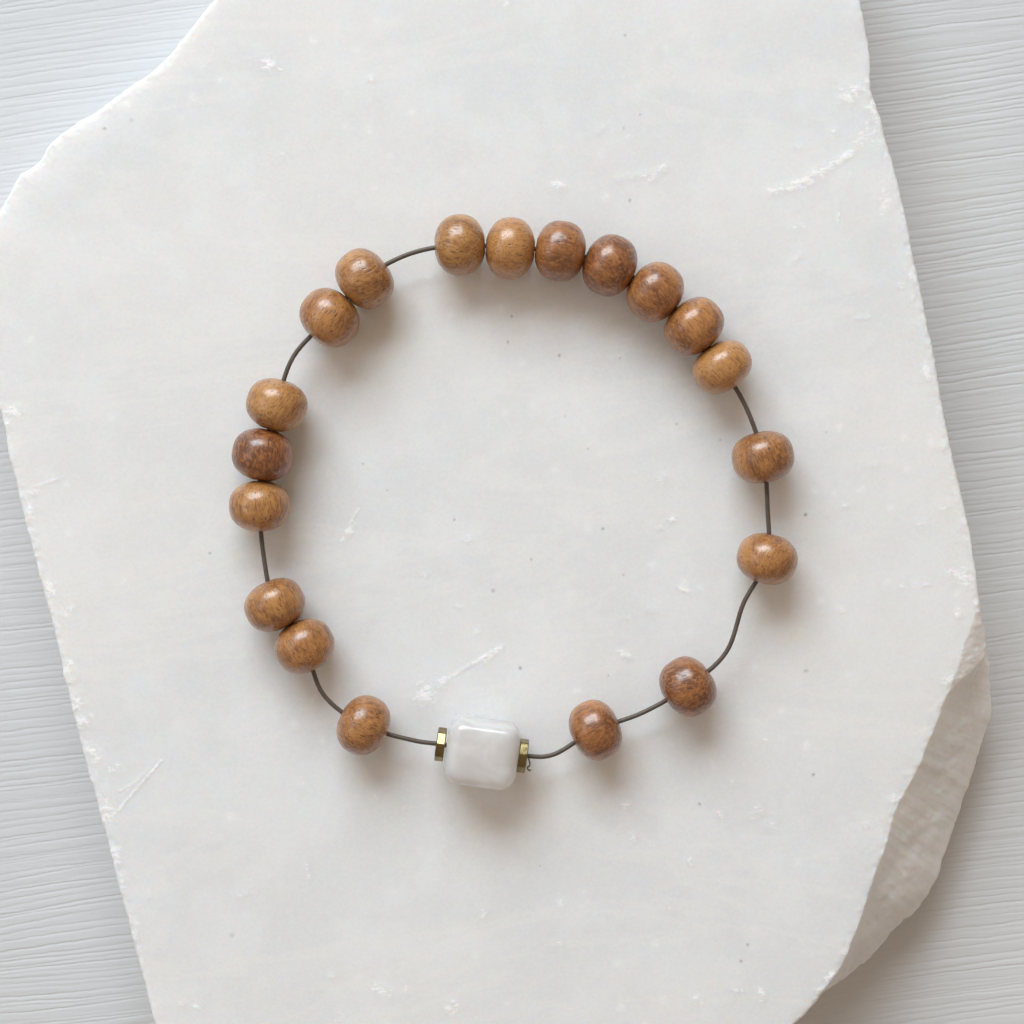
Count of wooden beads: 19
